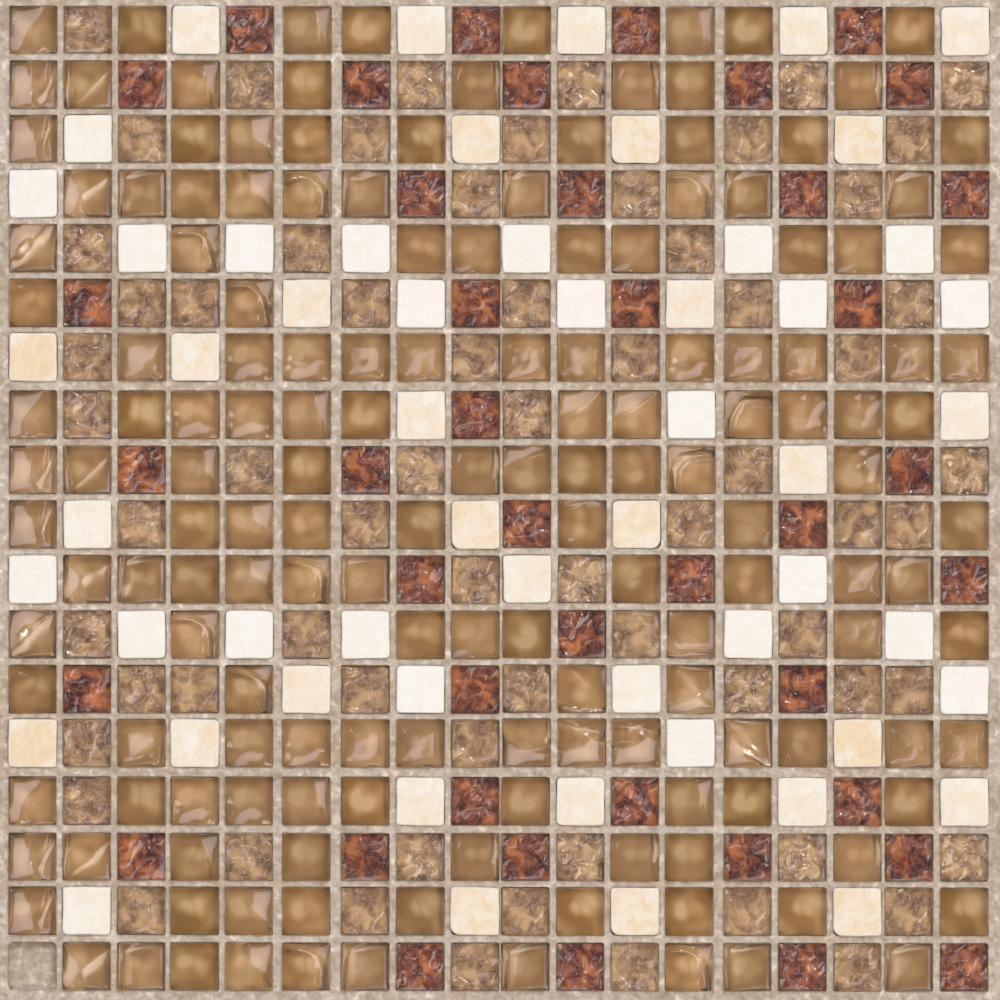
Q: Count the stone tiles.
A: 55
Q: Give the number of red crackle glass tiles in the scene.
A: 42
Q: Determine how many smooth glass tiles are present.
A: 159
